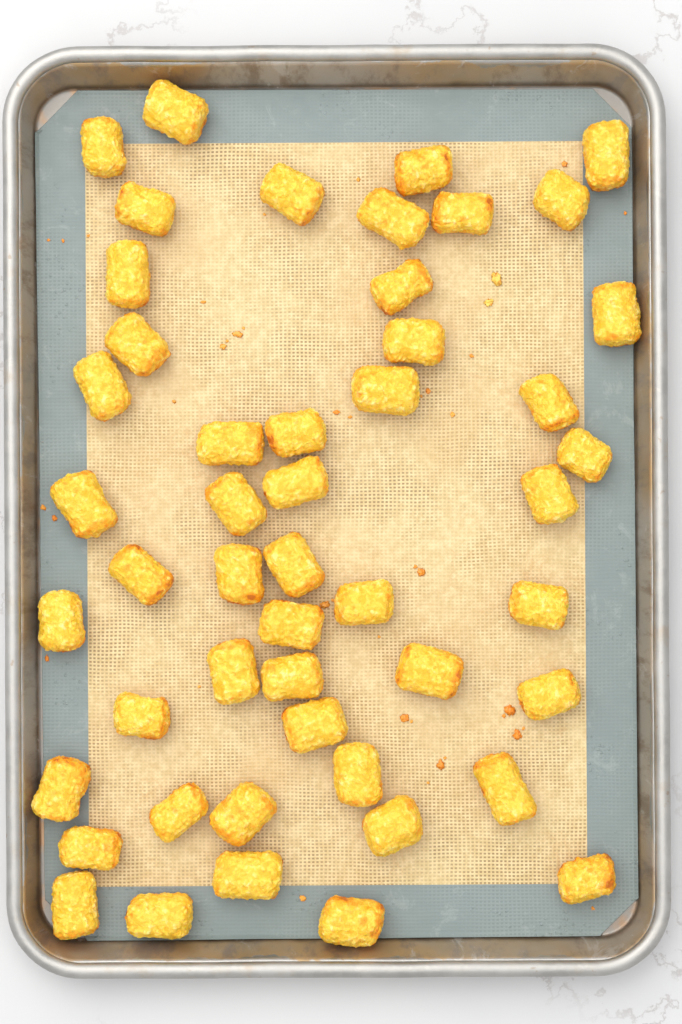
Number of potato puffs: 49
